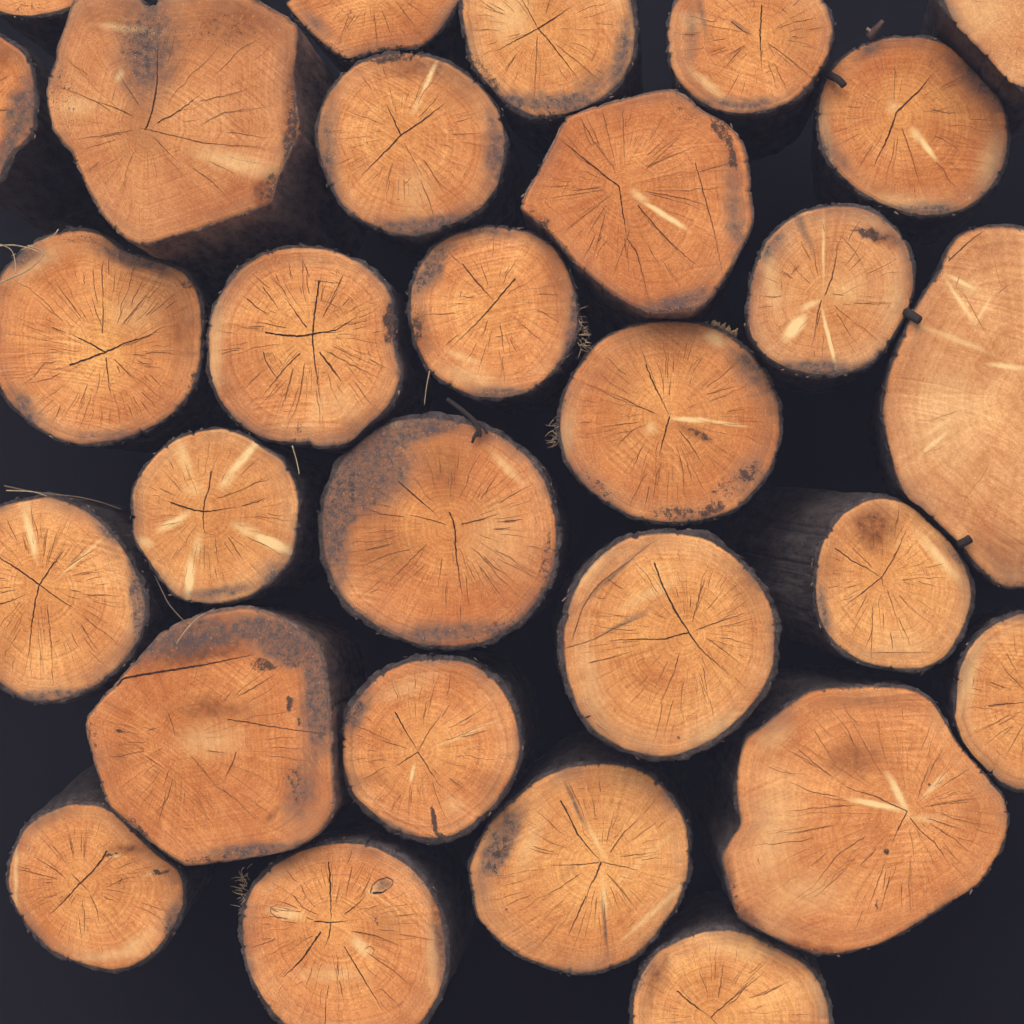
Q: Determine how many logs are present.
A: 29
